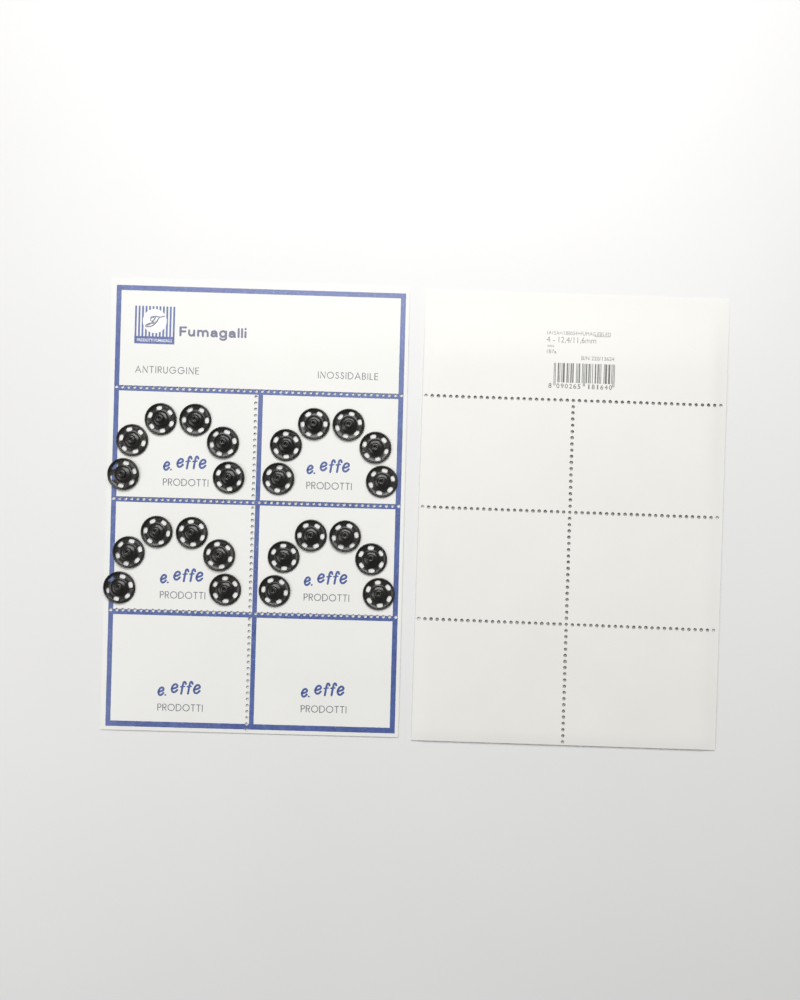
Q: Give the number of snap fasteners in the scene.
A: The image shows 24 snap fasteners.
